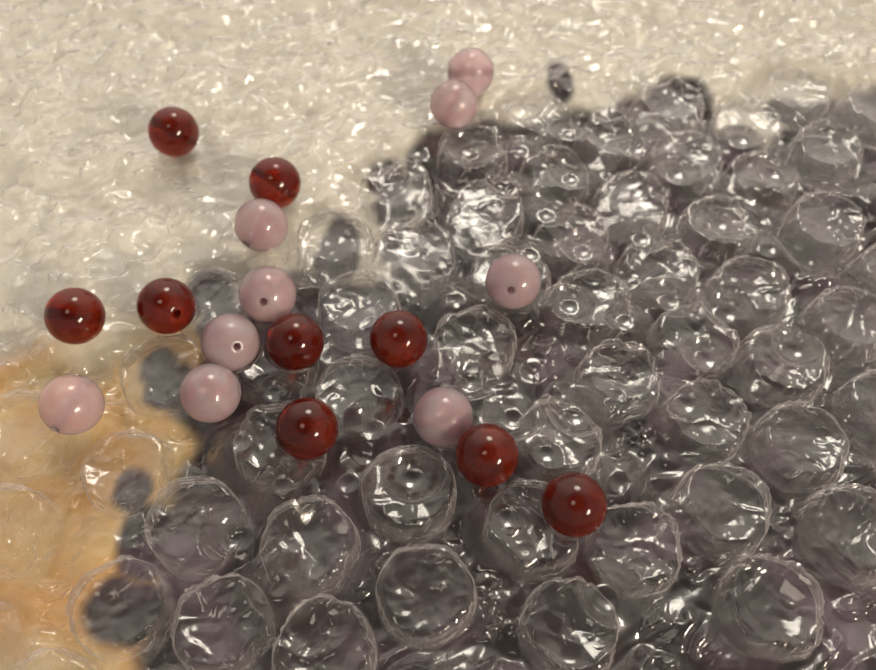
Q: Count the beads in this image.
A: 18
